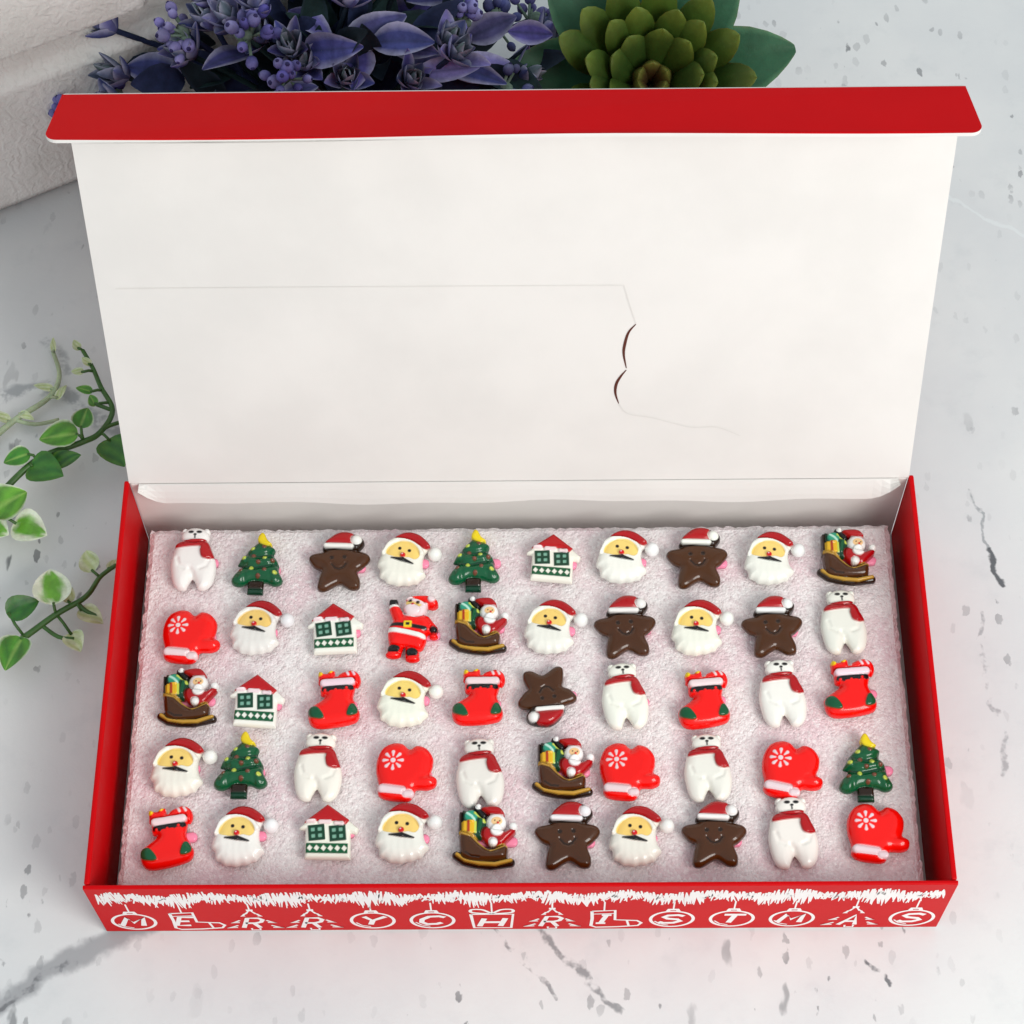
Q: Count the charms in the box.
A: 50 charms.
